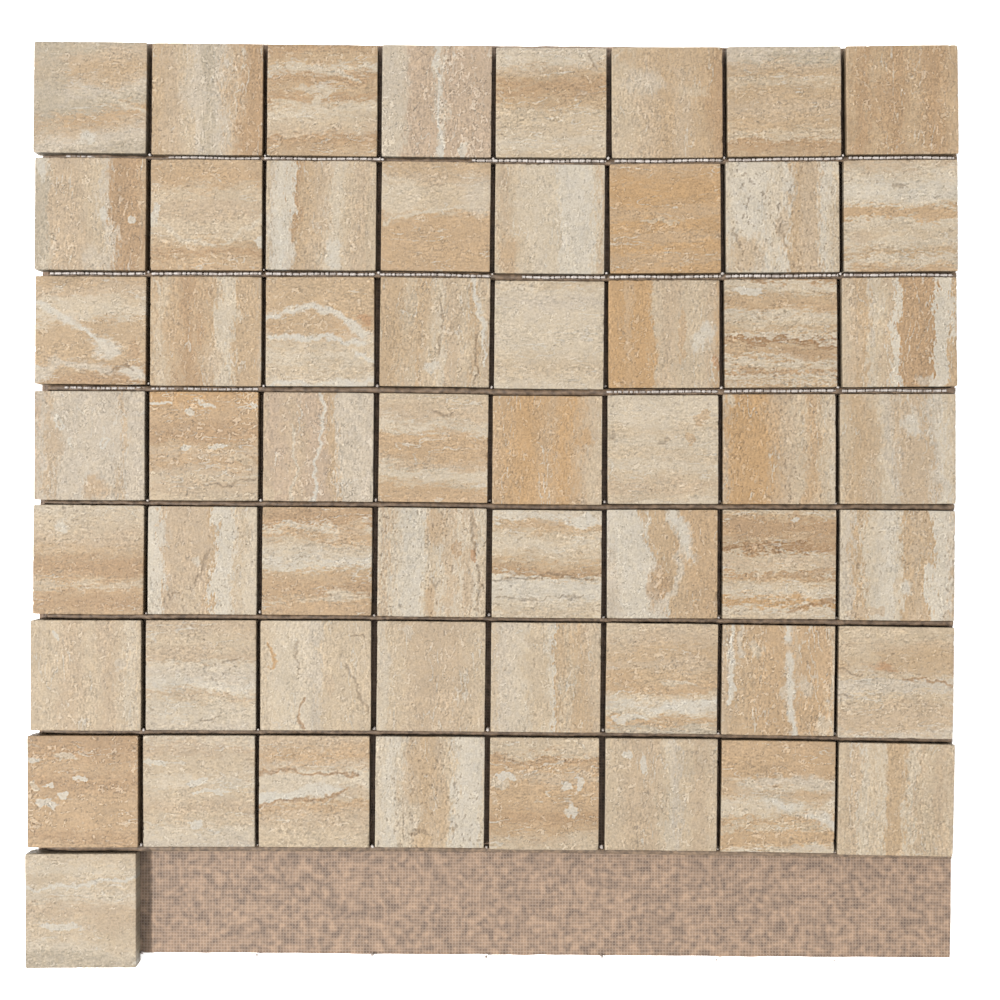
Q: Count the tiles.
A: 57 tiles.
